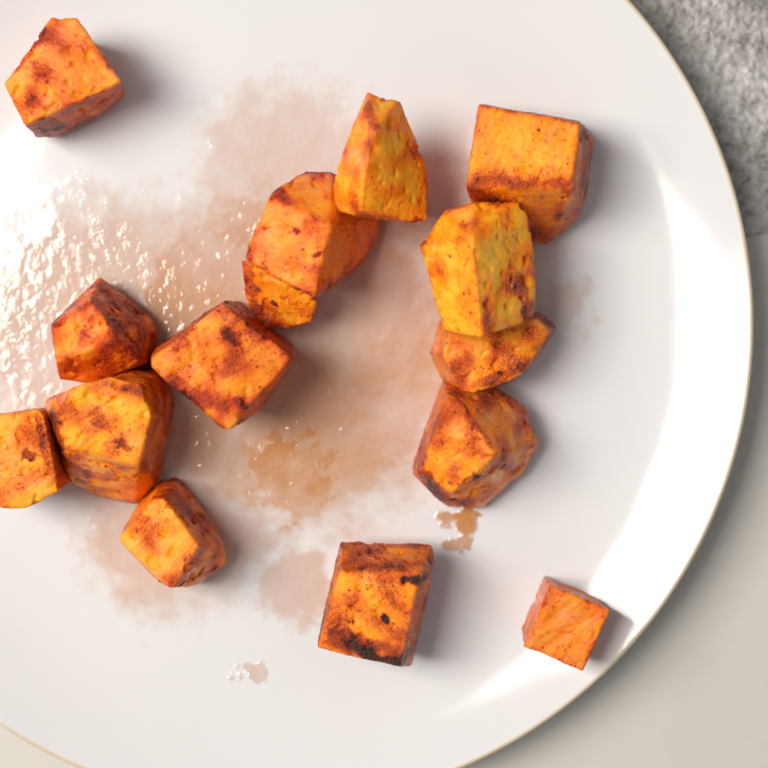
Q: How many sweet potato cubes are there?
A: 15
